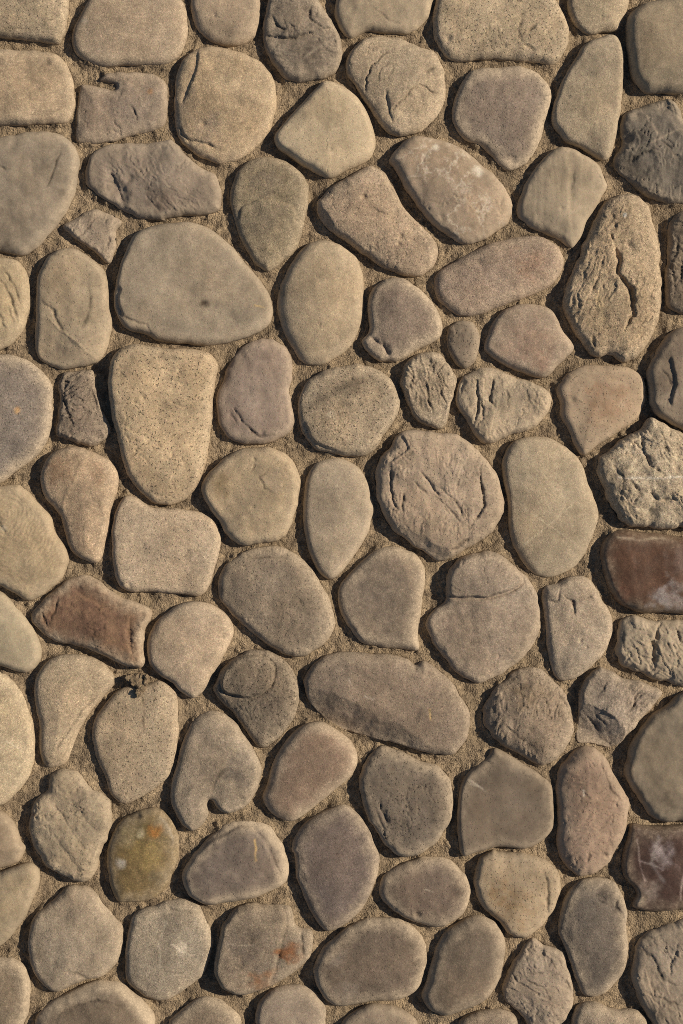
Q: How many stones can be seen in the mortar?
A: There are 96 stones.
